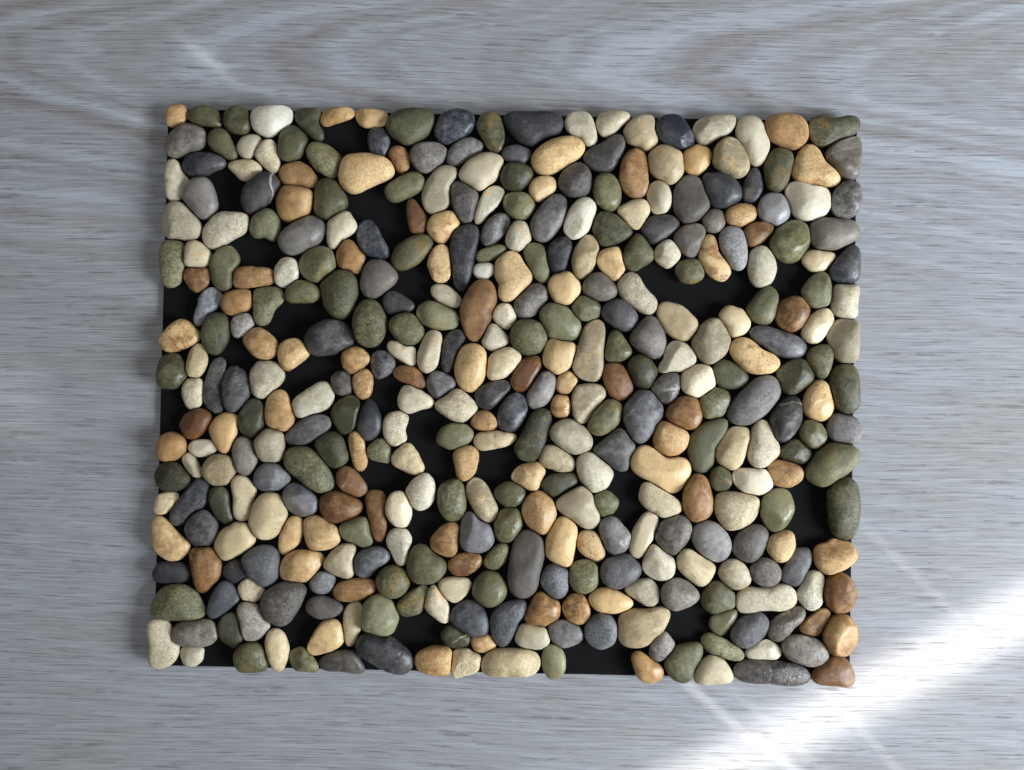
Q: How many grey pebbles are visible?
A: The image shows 96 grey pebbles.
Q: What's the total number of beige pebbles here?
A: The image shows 98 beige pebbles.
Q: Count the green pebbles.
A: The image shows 86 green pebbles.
